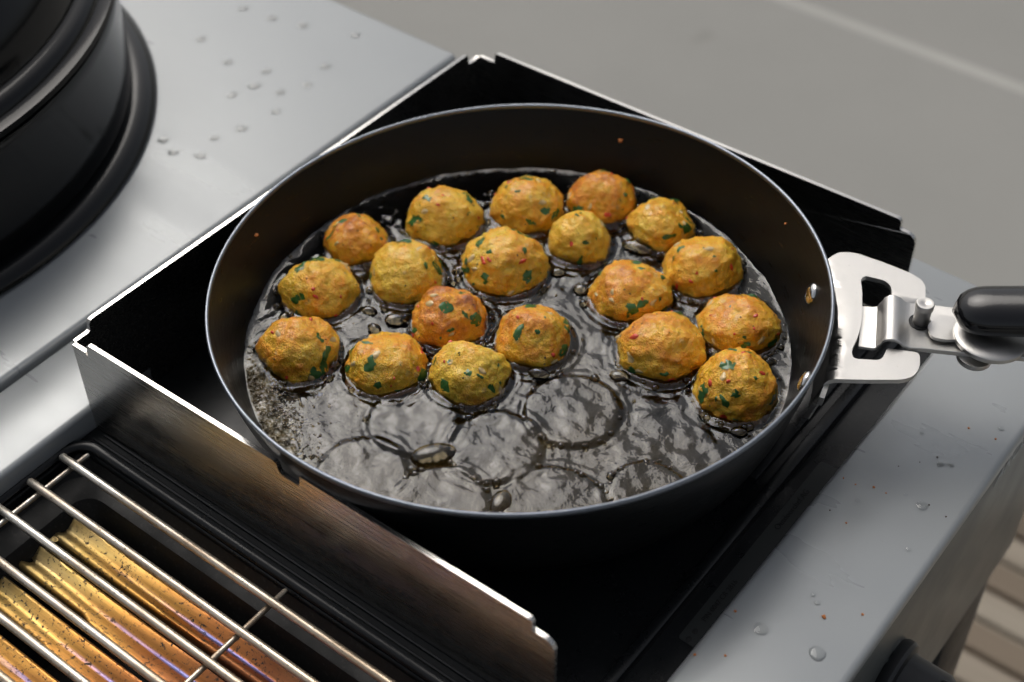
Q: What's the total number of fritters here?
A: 19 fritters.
